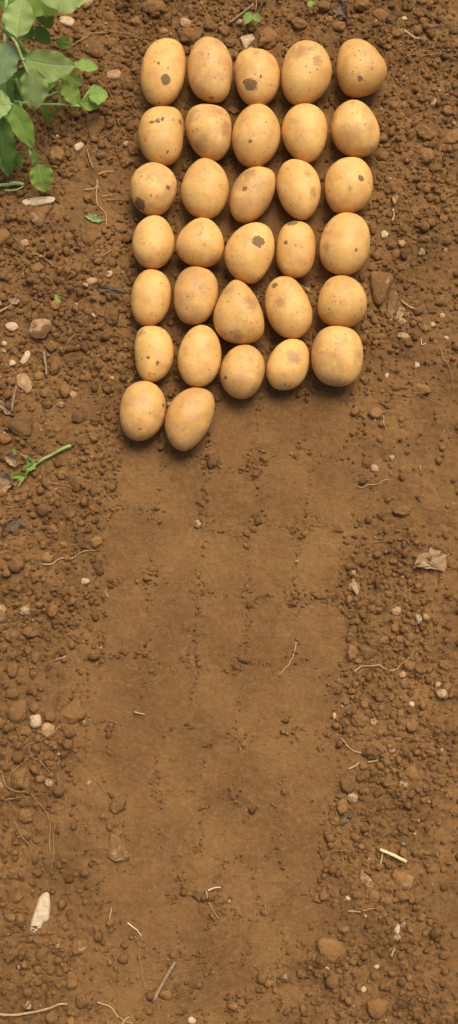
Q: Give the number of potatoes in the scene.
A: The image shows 32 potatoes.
